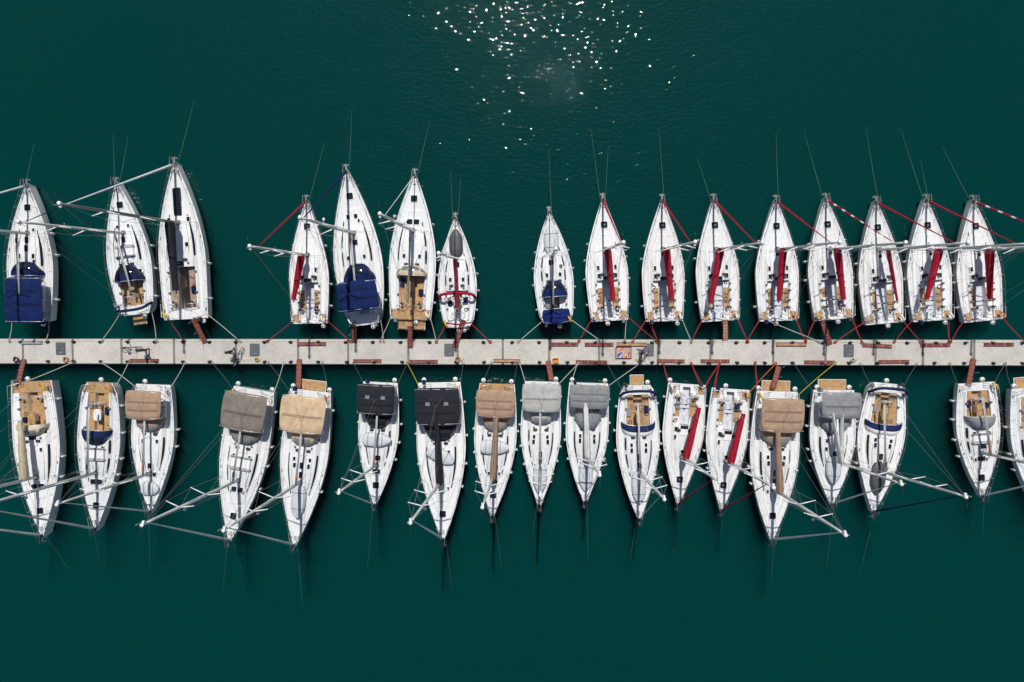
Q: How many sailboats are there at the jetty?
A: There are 34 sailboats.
